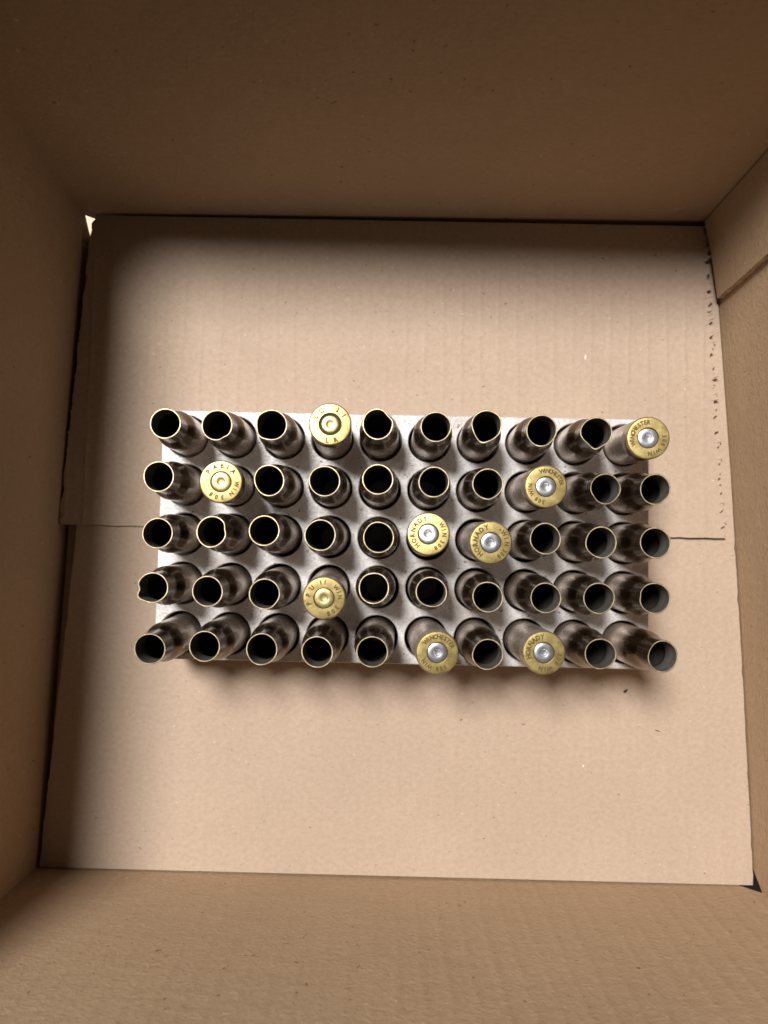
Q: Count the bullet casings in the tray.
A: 50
